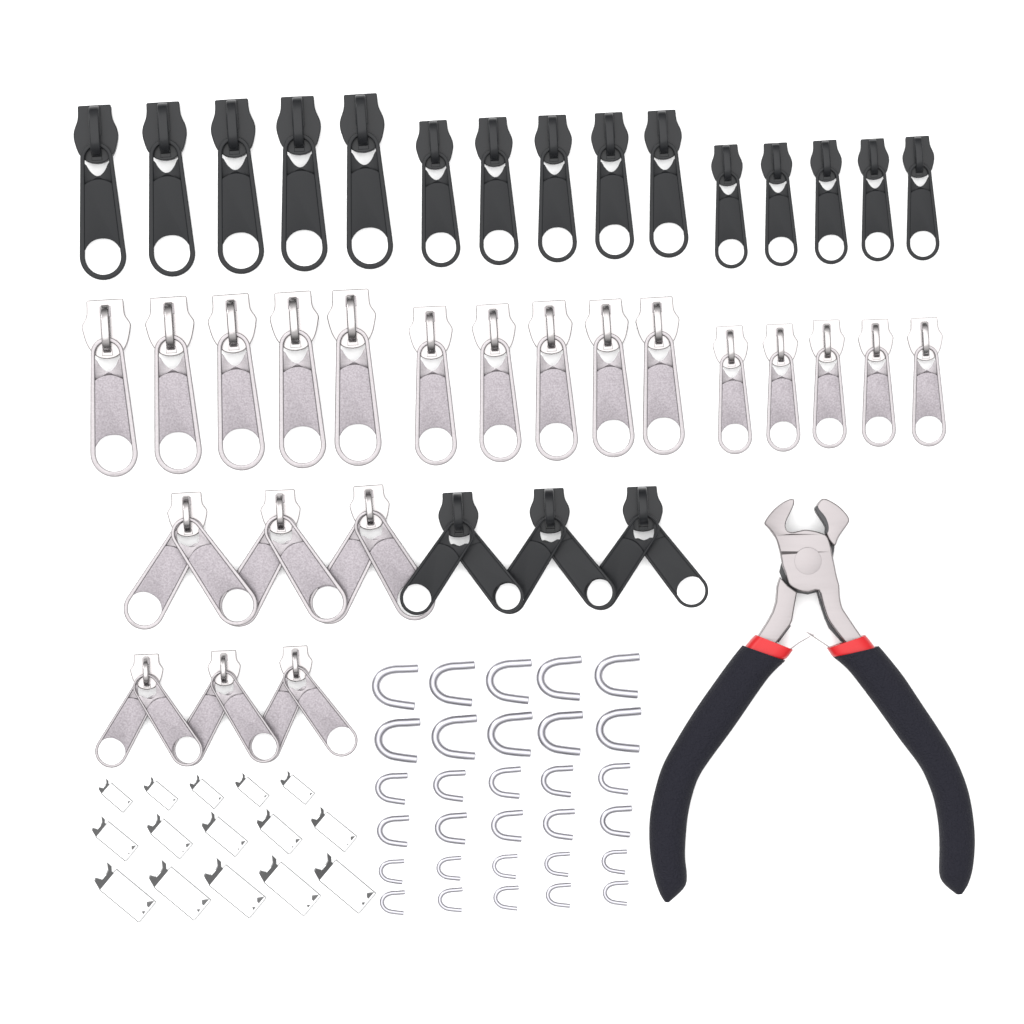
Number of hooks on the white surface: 30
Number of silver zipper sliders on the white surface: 21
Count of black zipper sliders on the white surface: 18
